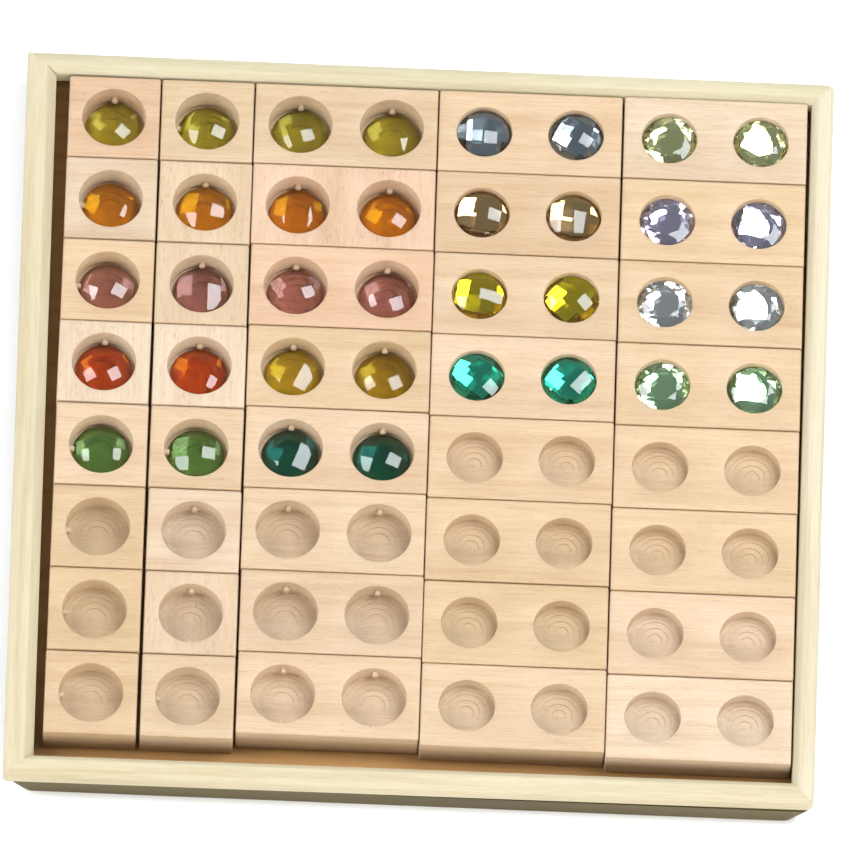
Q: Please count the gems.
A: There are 36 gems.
